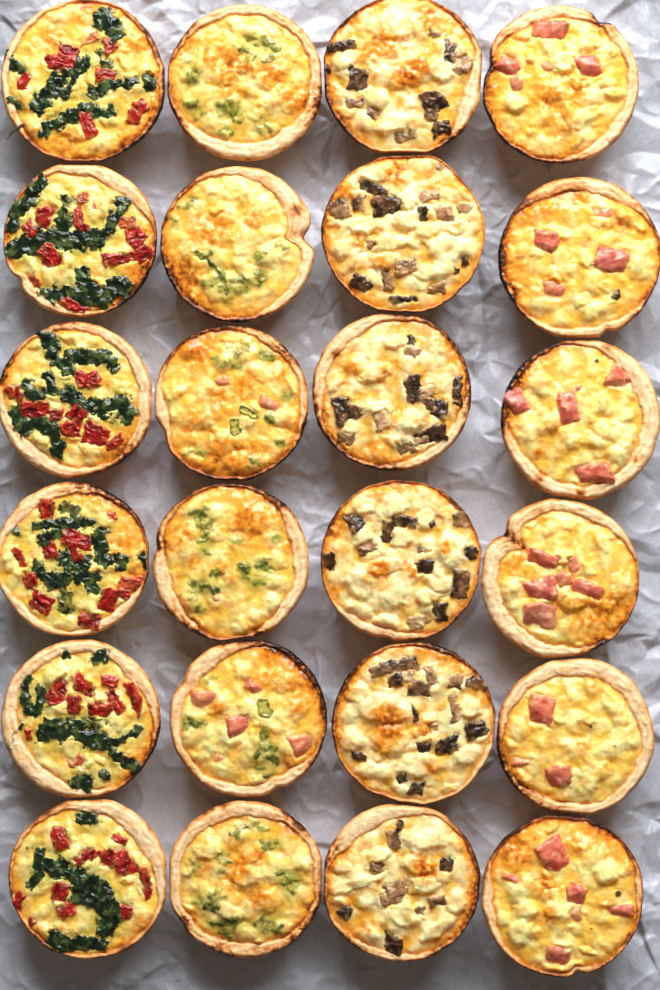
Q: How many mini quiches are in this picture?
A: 24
